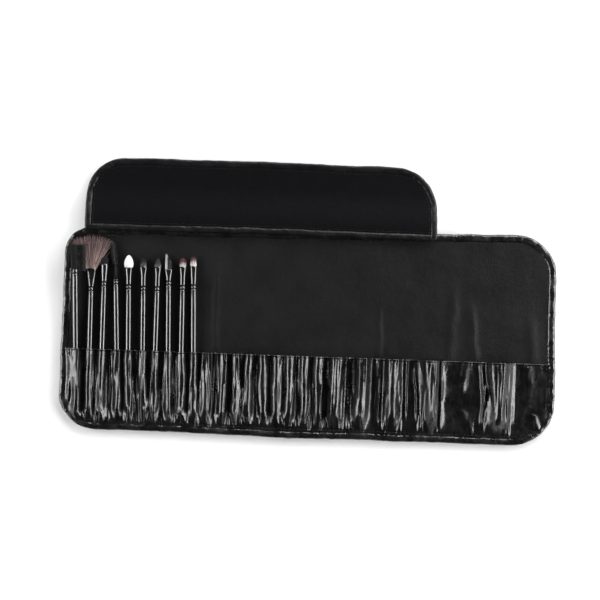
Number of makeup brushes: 10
